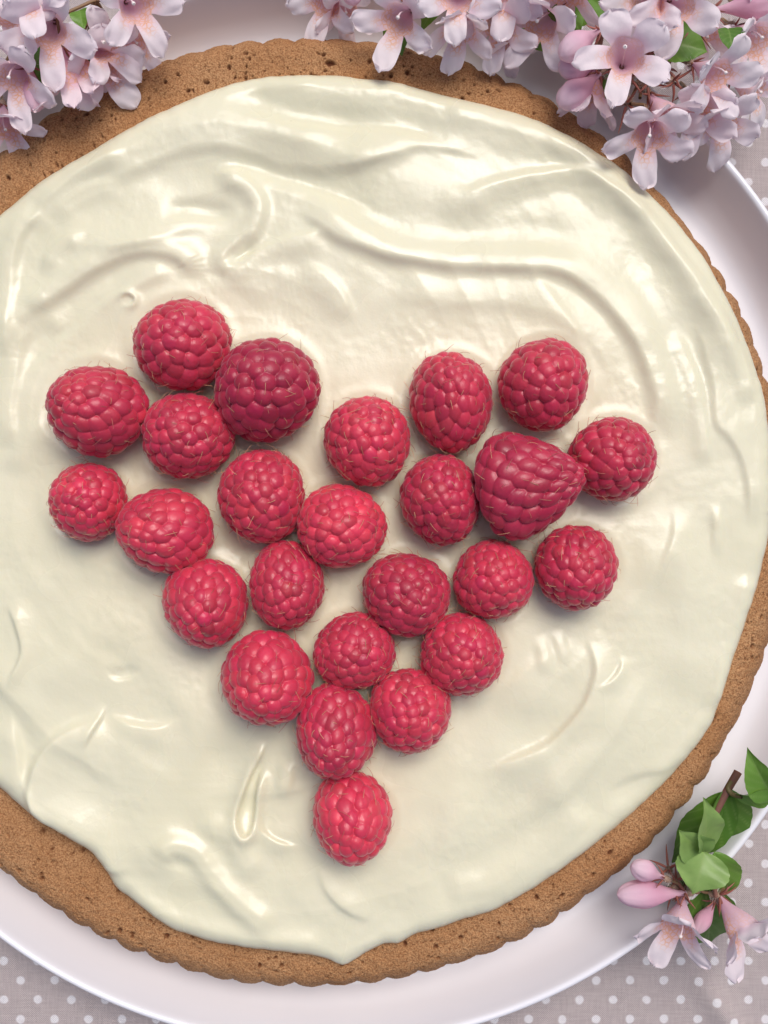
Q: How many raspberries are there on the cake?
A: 25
